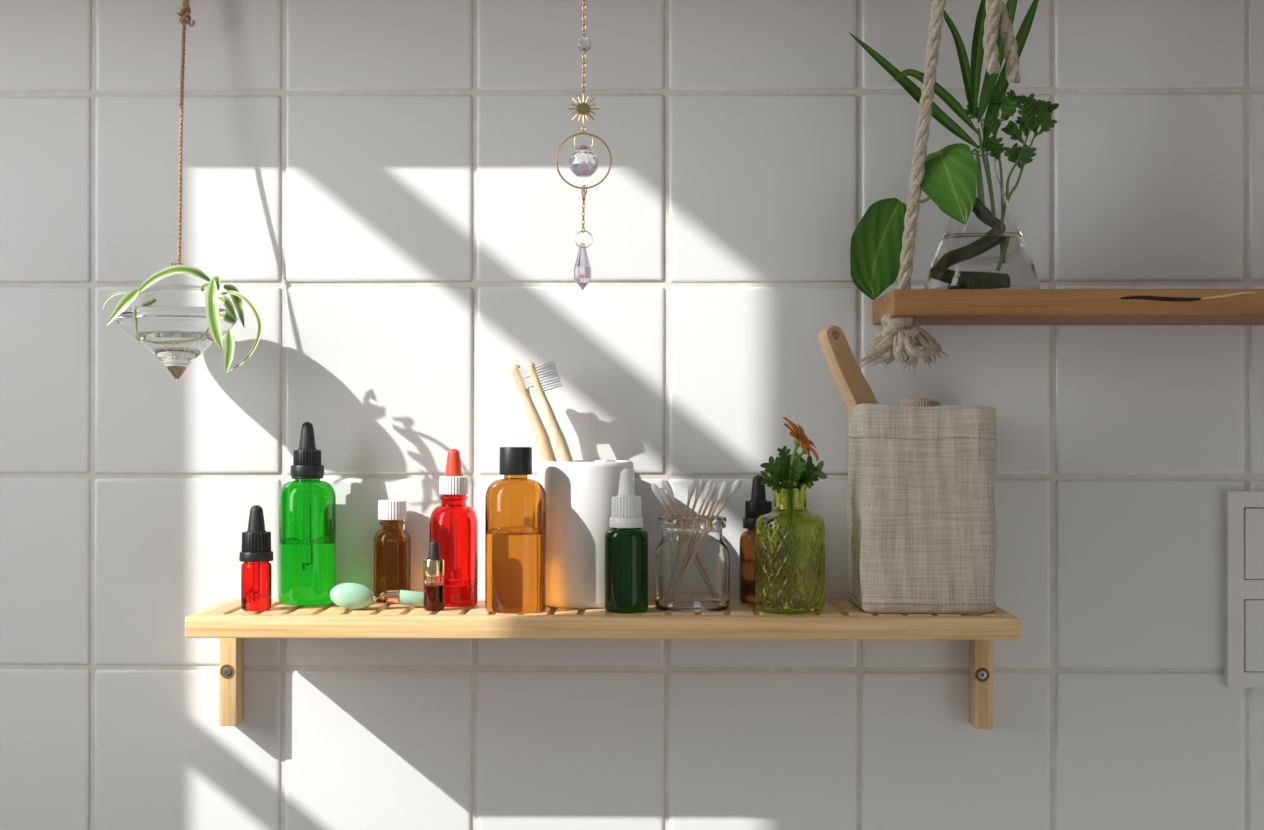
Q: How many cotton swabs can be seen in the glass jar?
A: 10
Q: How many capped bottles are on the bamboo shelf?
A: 8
